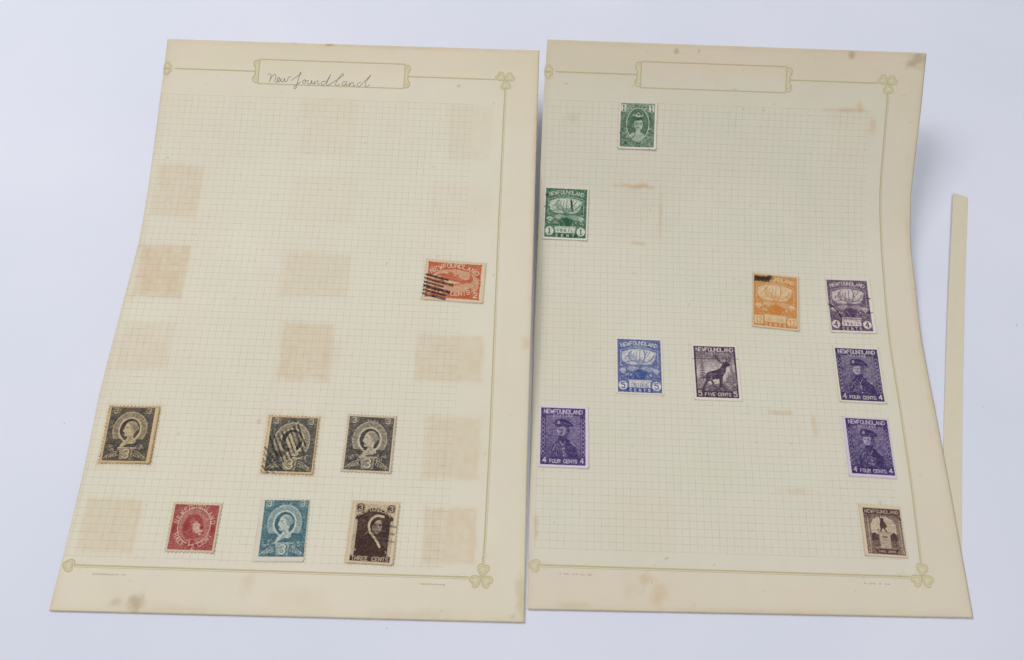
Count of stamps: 17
